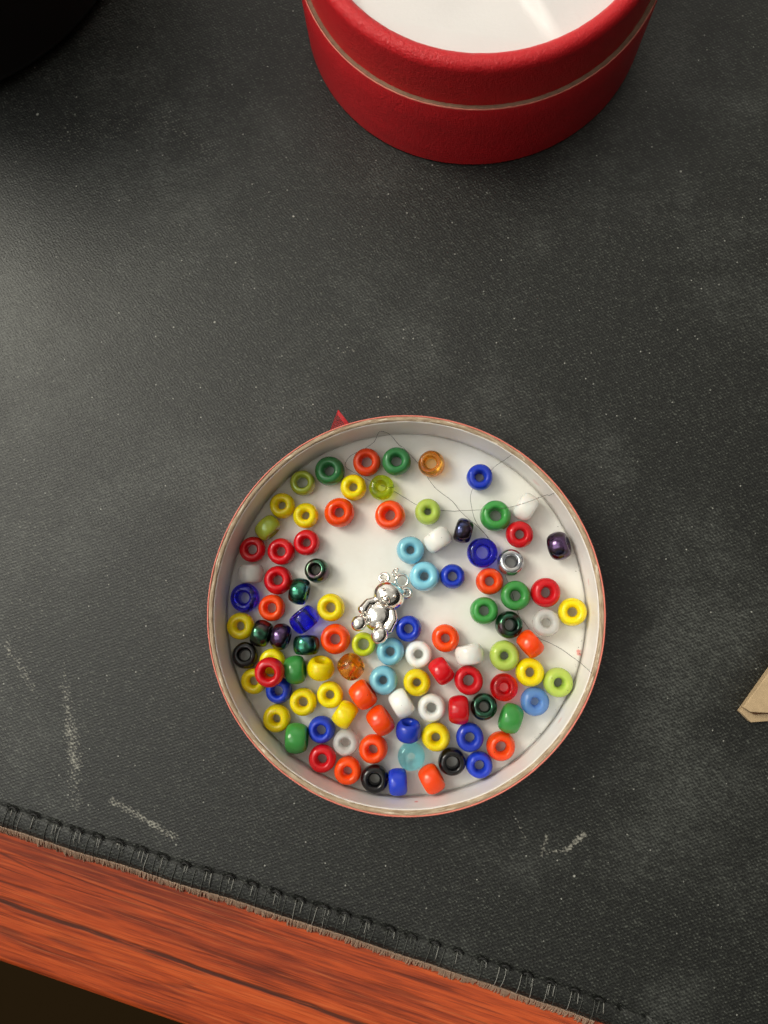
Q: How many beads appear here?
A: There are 99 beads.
